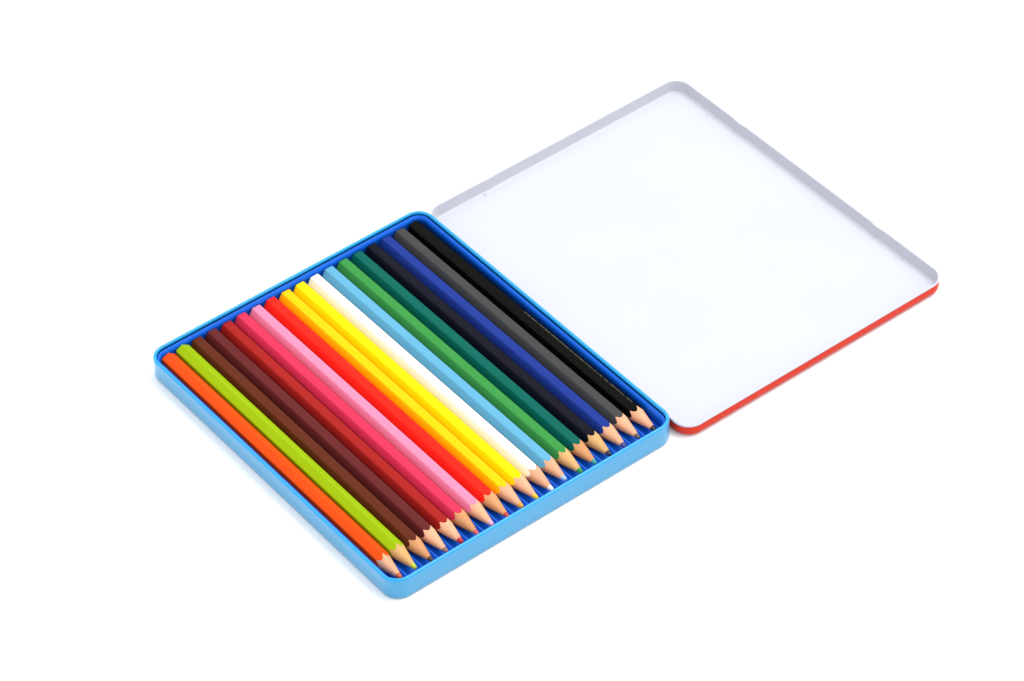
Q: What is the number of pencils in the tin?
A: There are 18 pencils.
